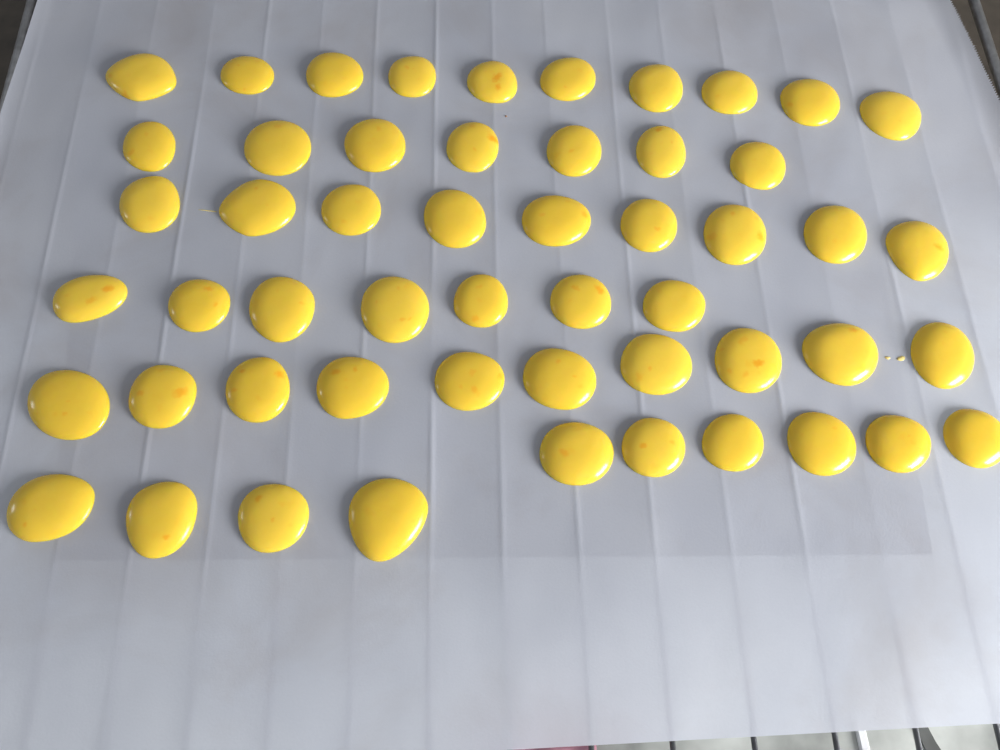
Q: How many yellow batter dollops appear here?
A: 53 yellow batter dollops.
